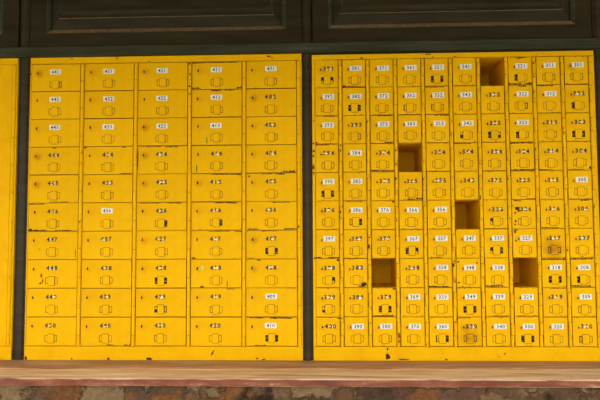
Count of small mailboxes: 95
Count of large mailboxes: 50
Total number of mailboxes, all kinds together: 145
